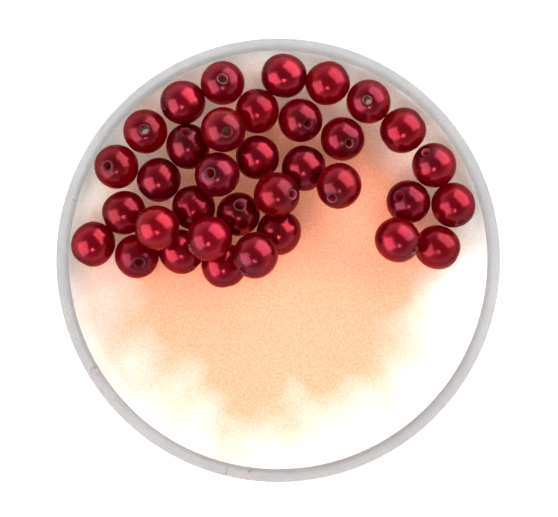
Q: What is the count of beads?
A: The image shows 35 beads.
